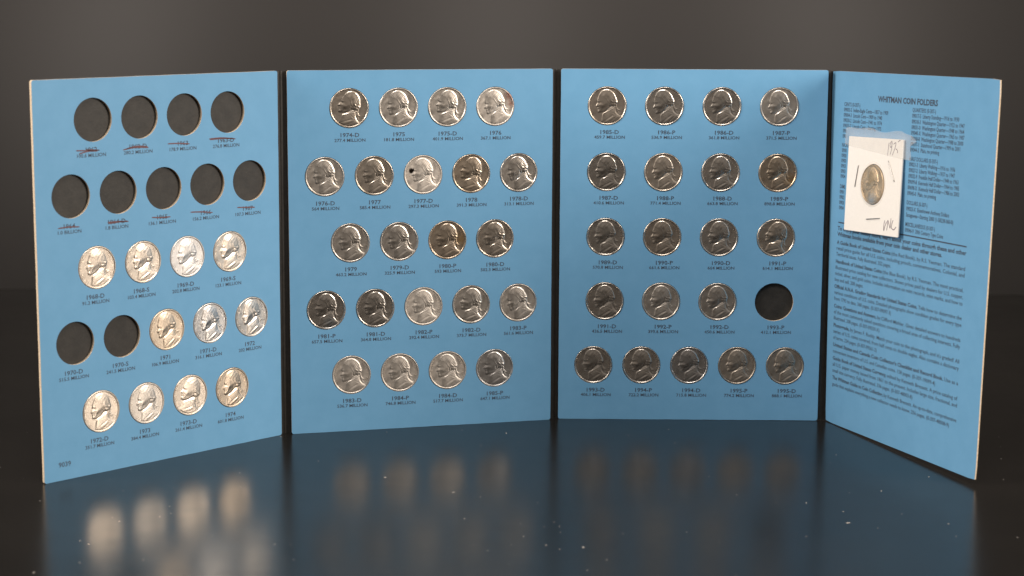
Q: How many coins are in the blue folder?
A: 54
